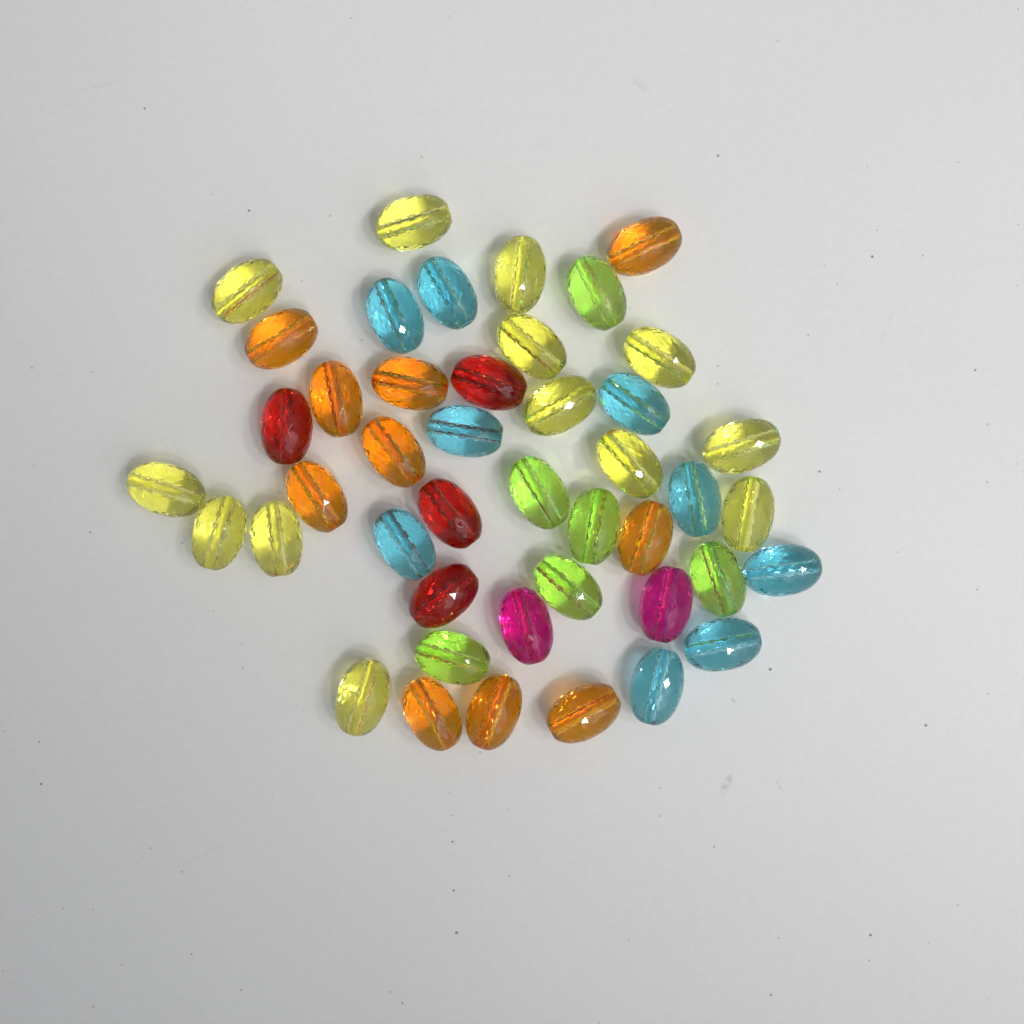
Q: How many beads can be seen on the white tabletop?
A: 44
